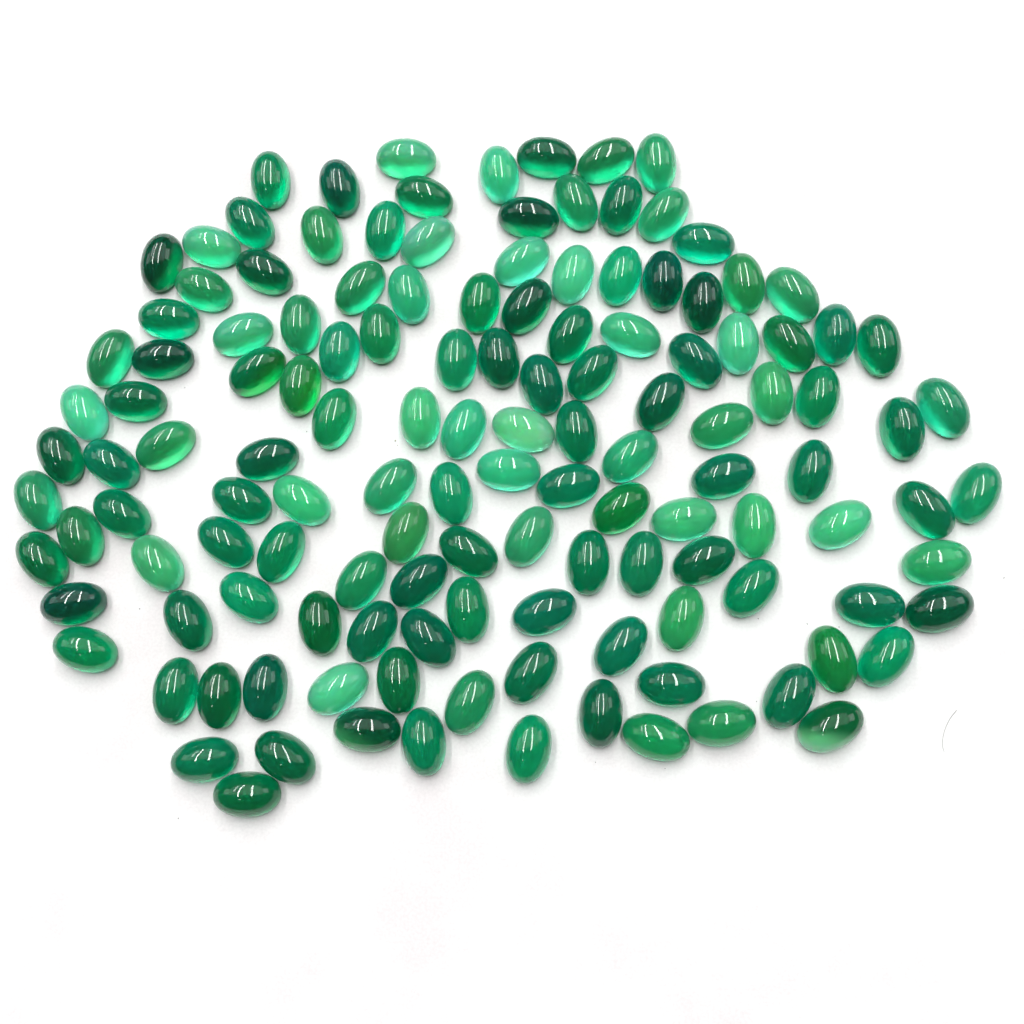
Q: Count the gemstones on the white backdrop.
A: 135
